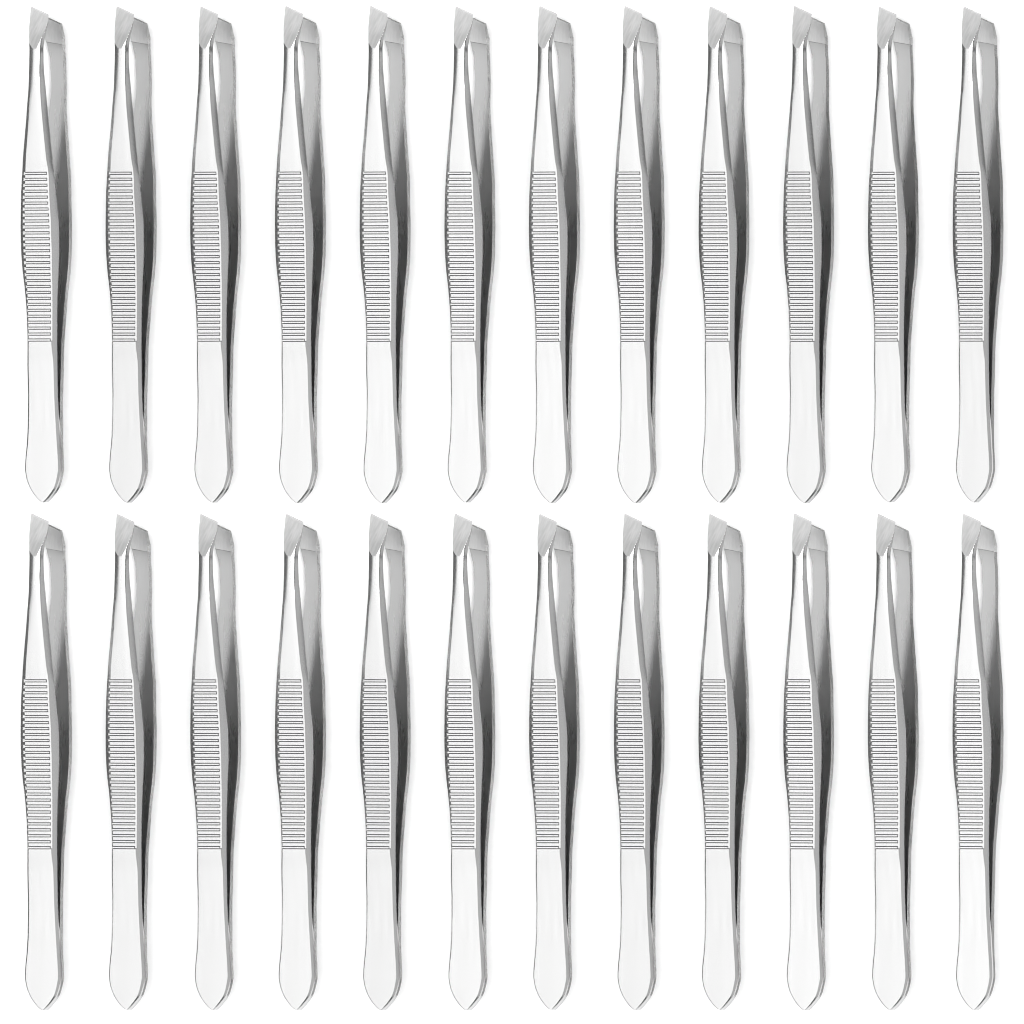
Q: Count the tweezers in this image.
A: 24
